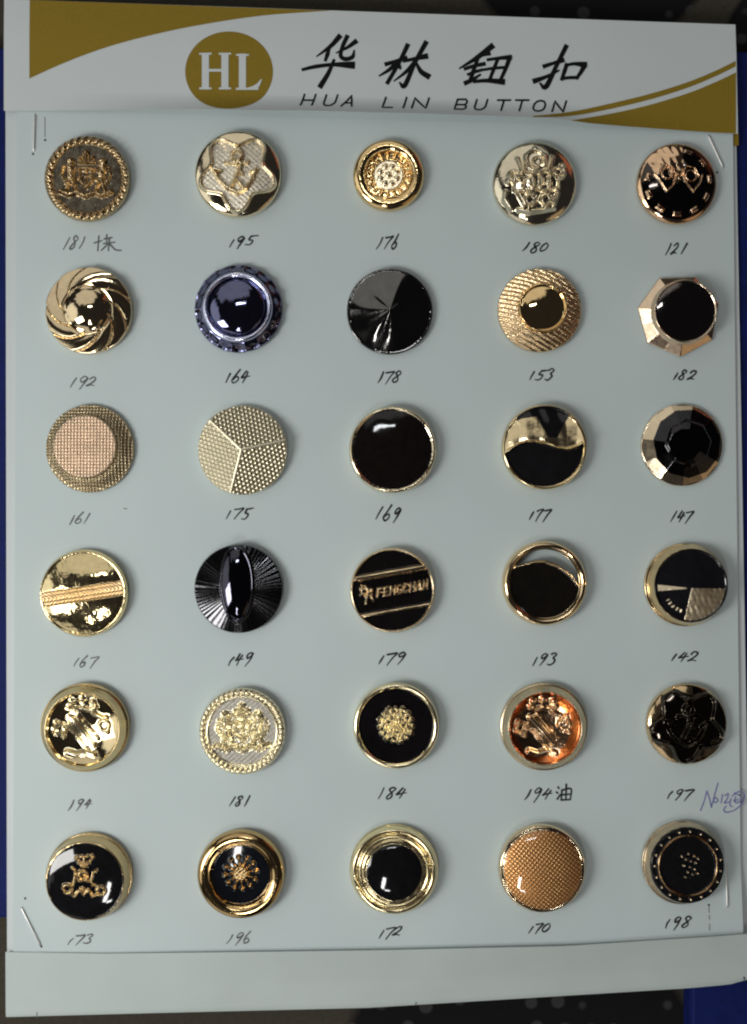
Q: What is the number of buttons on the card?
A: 30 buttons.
